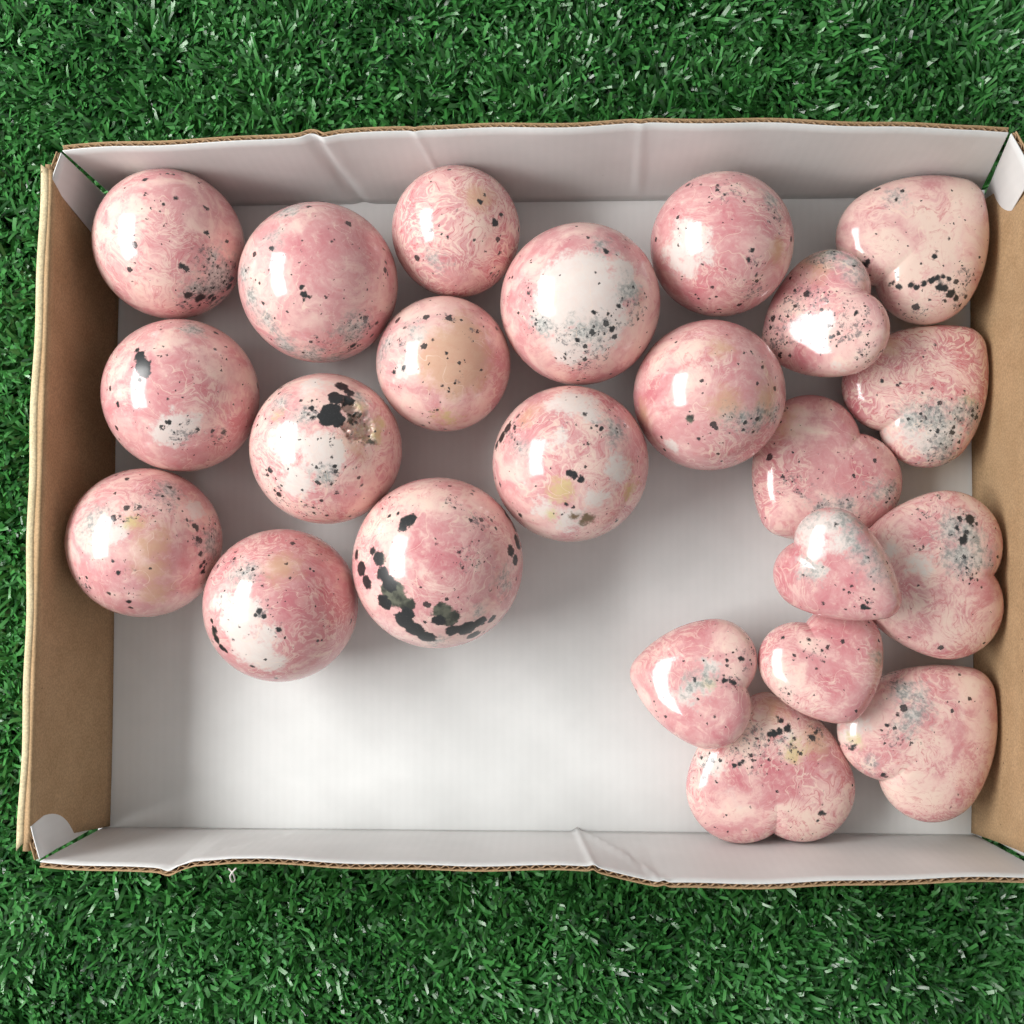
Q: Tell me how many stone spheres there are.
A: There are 13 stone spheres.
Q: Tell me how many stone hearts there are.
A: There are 10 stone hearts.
